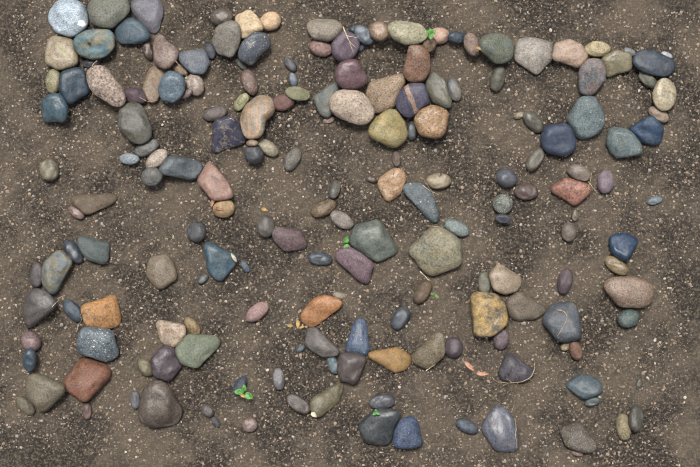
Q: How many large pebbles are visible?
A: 84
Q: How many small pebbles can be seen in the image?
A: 108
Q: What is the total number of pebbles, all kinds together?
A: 192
